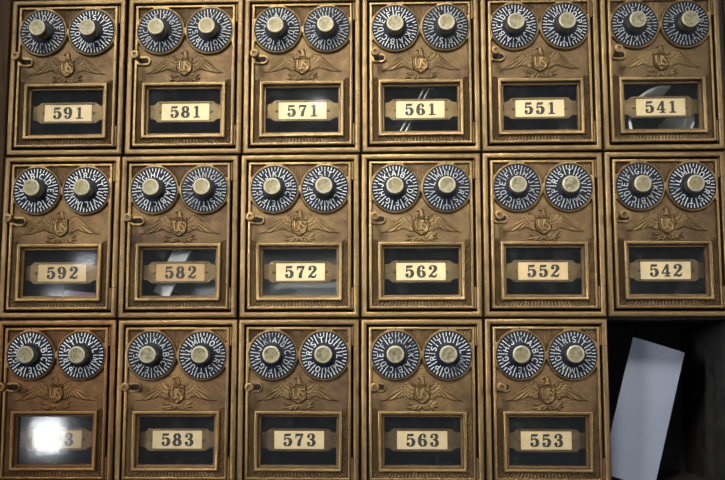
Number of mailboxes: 17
